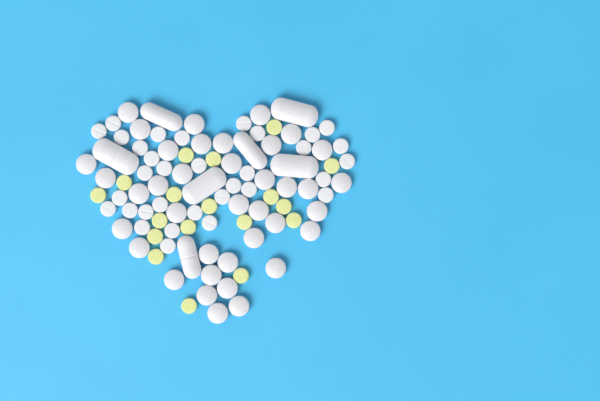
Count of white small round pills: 33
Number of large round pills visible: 38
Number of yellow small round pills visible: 18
